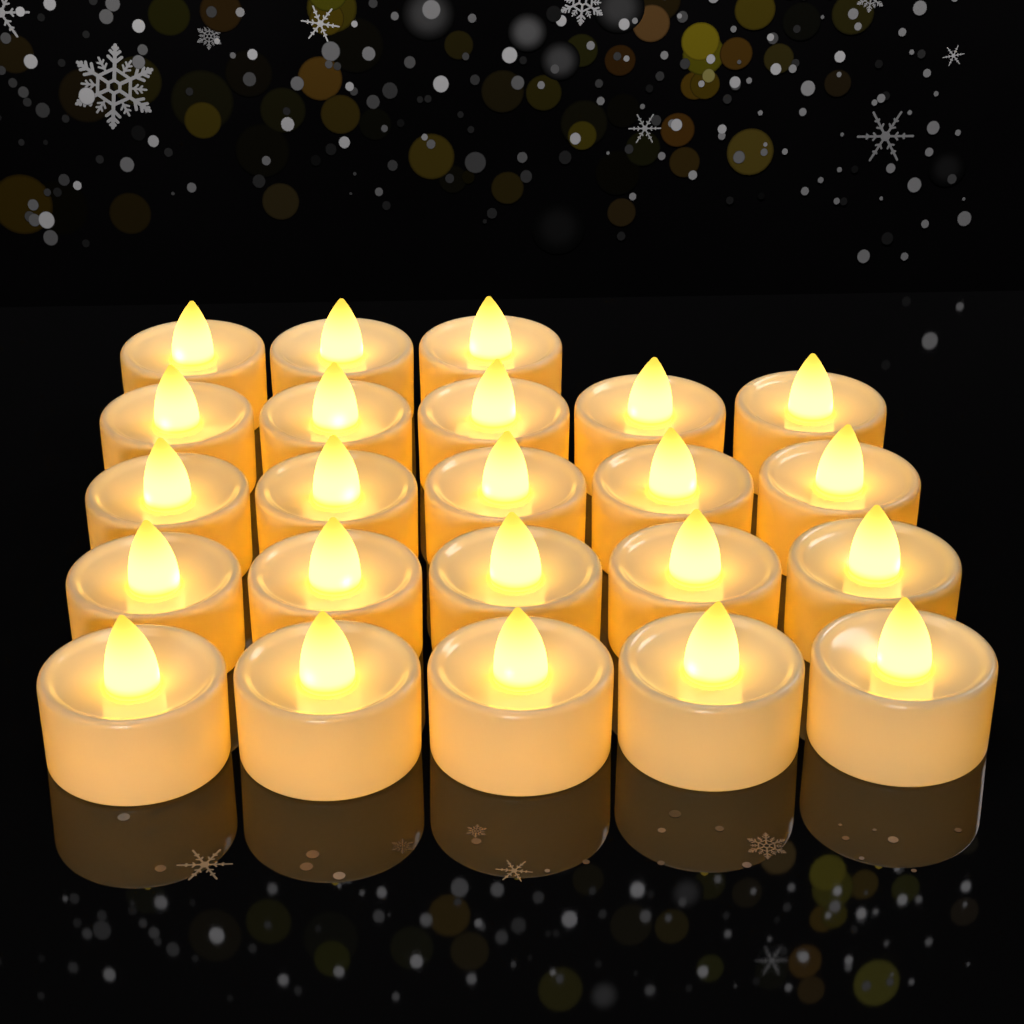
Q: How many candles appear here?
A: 23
